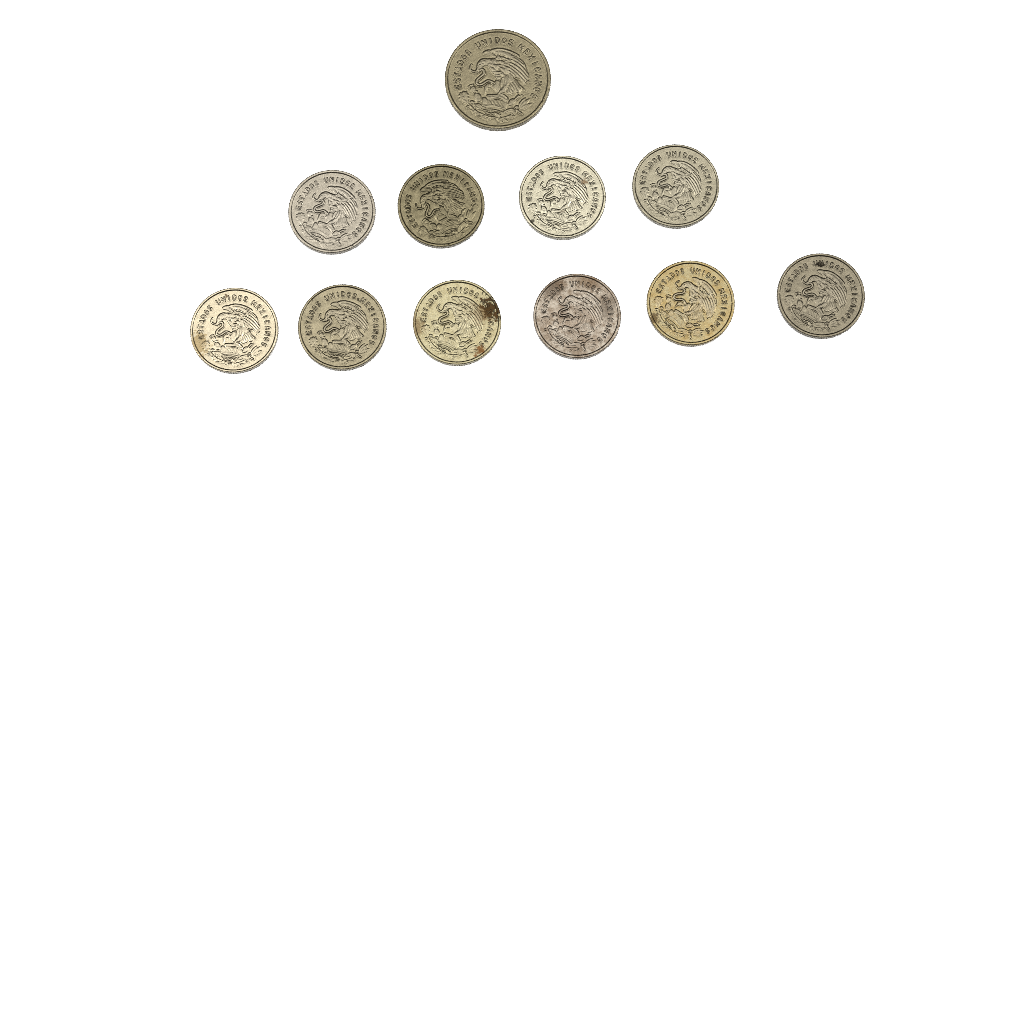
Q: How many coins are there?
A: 11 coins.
